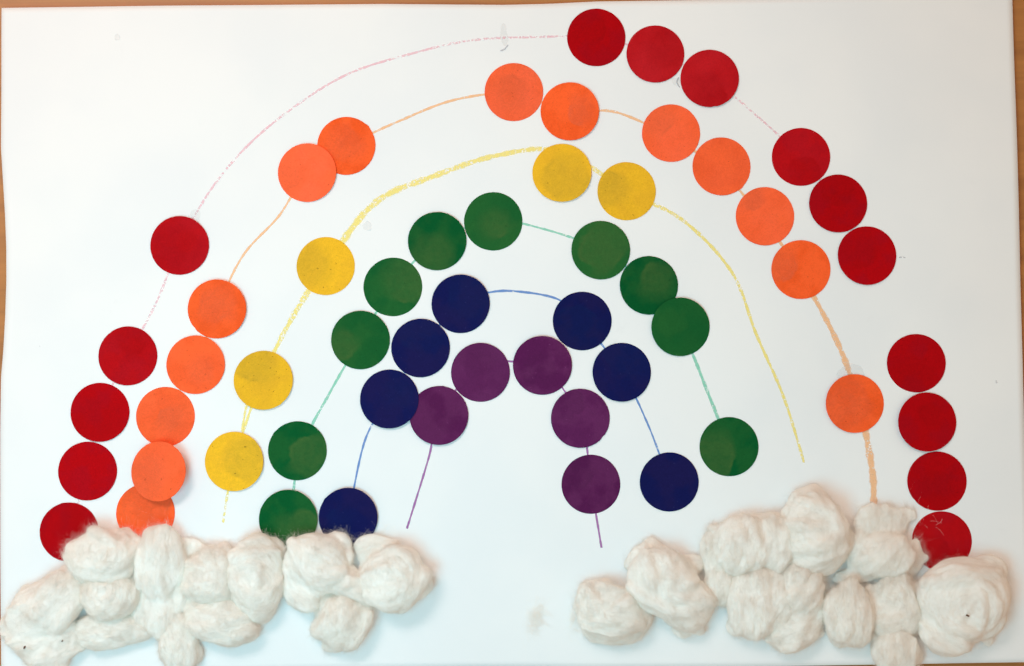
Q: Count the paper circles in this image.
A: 56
